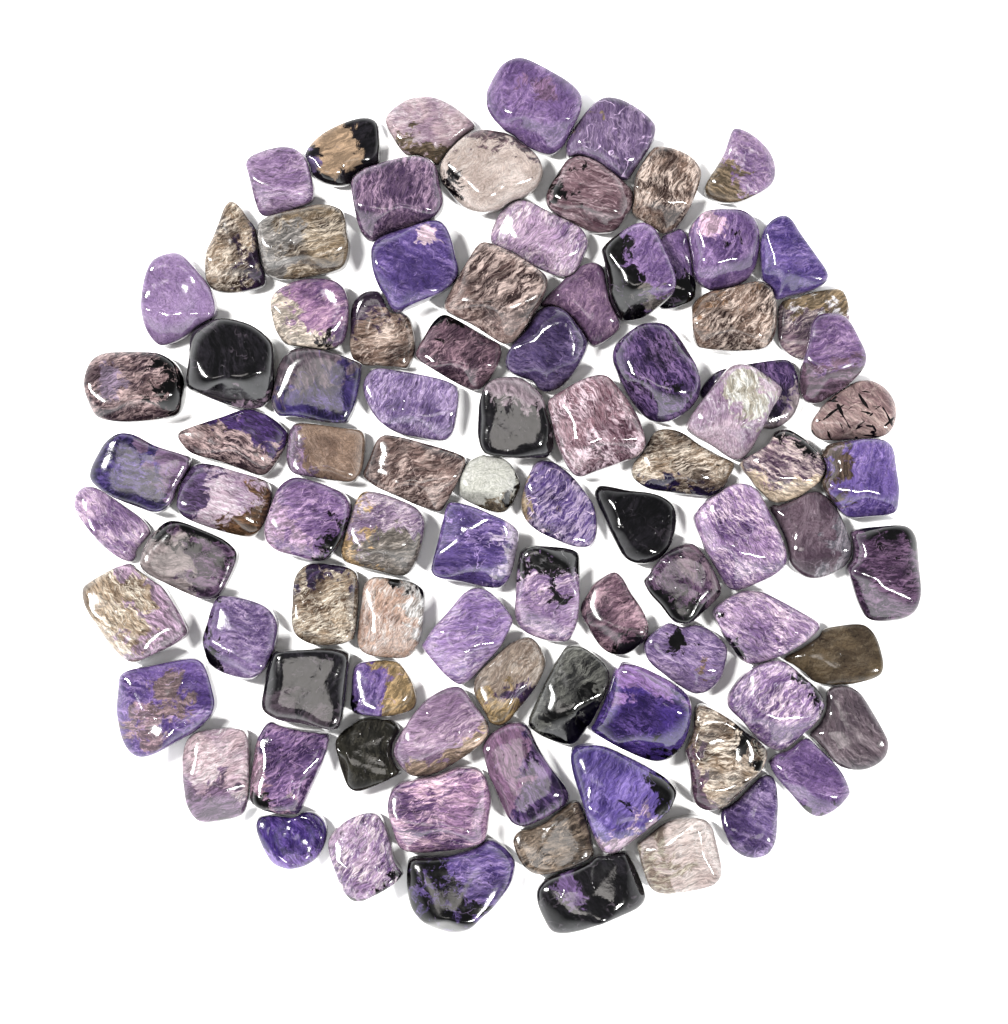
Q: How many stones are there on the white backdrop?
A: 92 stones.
